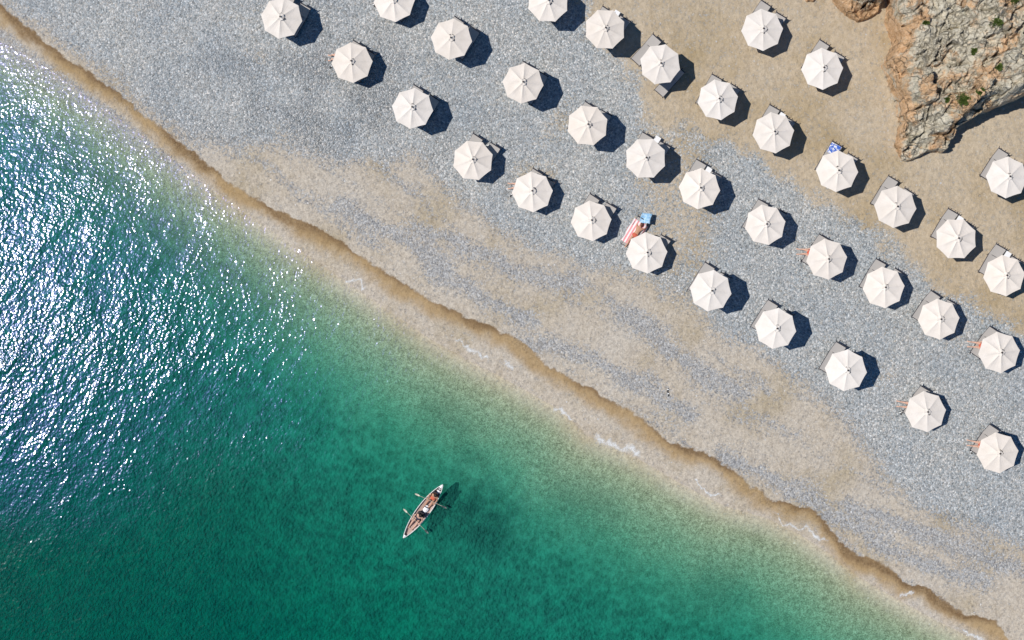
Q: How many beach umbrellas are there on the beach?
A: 35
